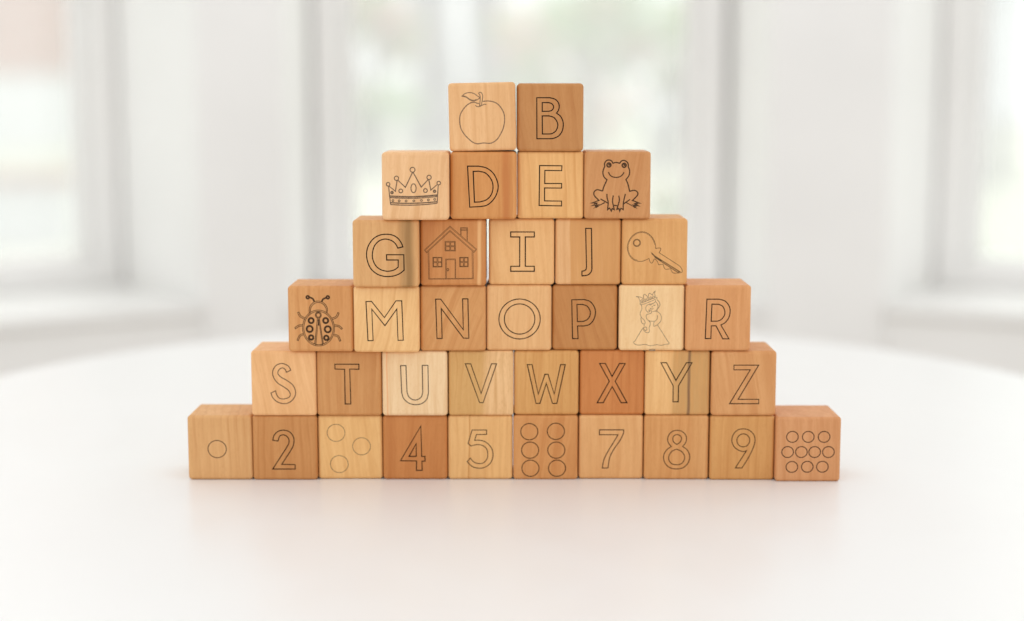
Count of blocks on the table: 36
